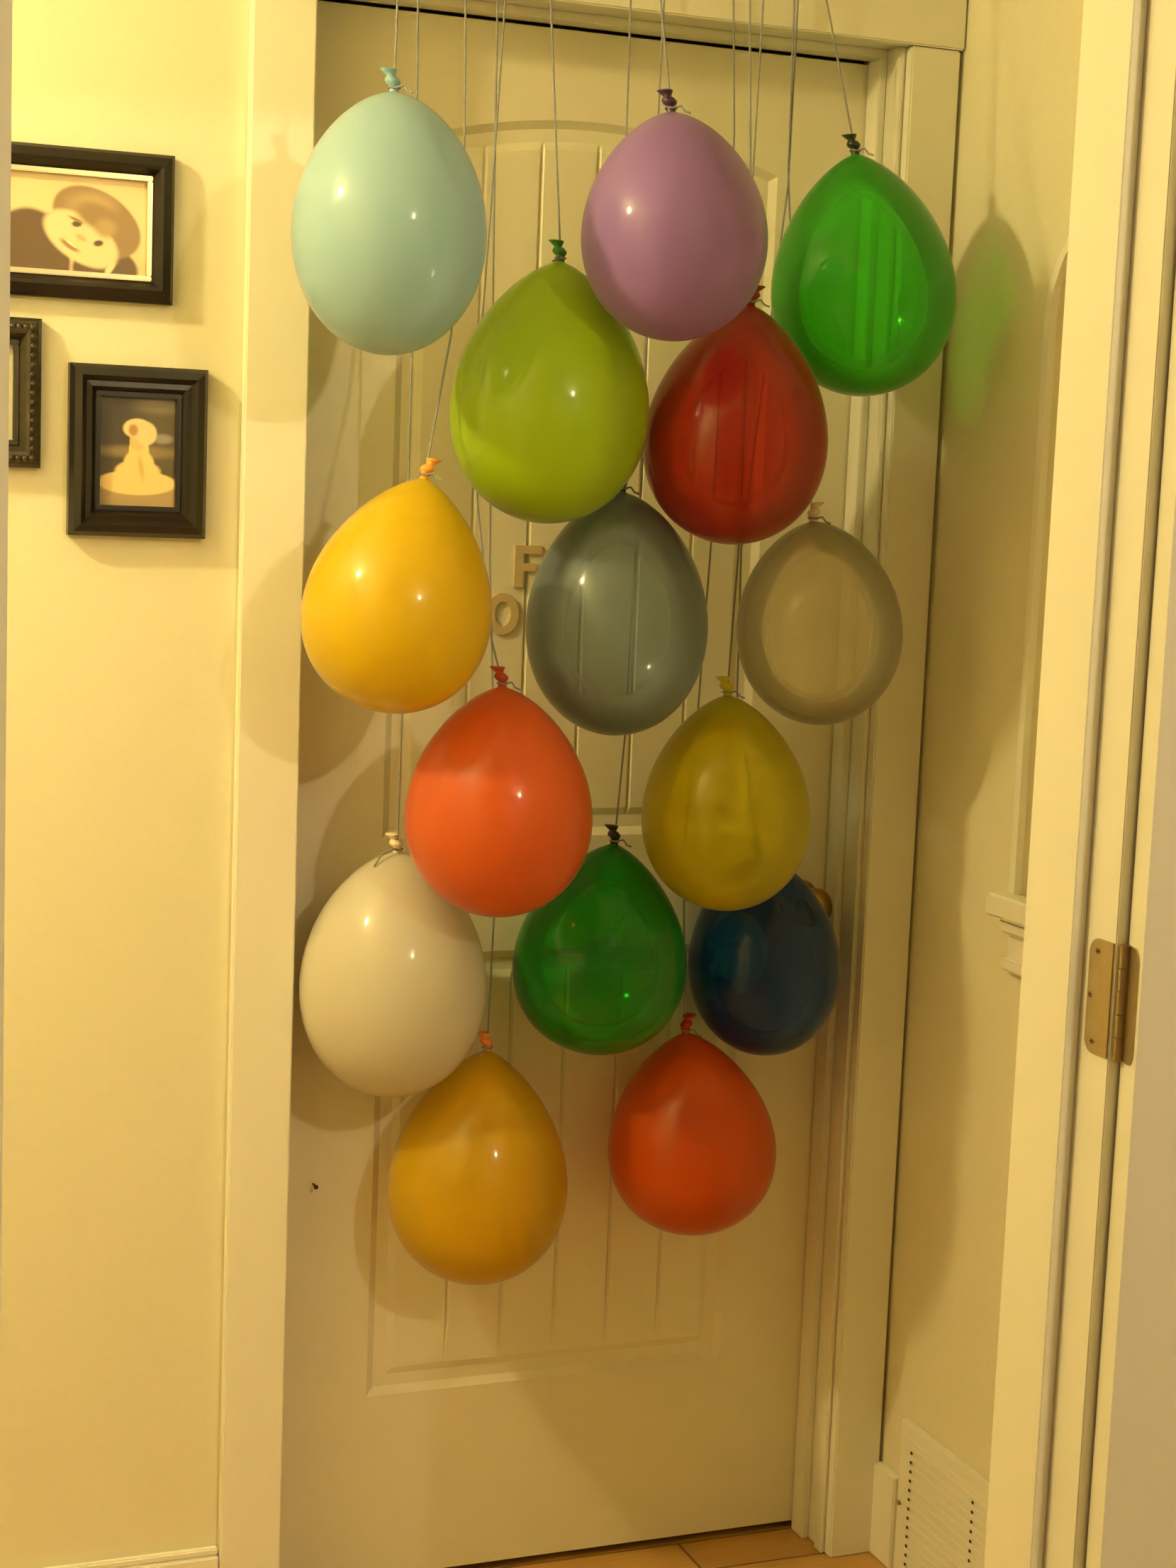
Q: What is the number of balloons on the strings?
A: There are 15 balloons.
